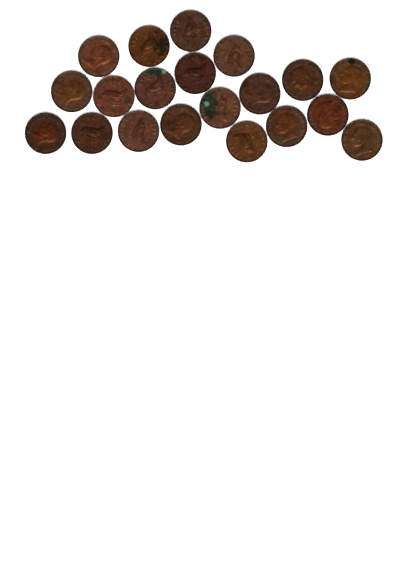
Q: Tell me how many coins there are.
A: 20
